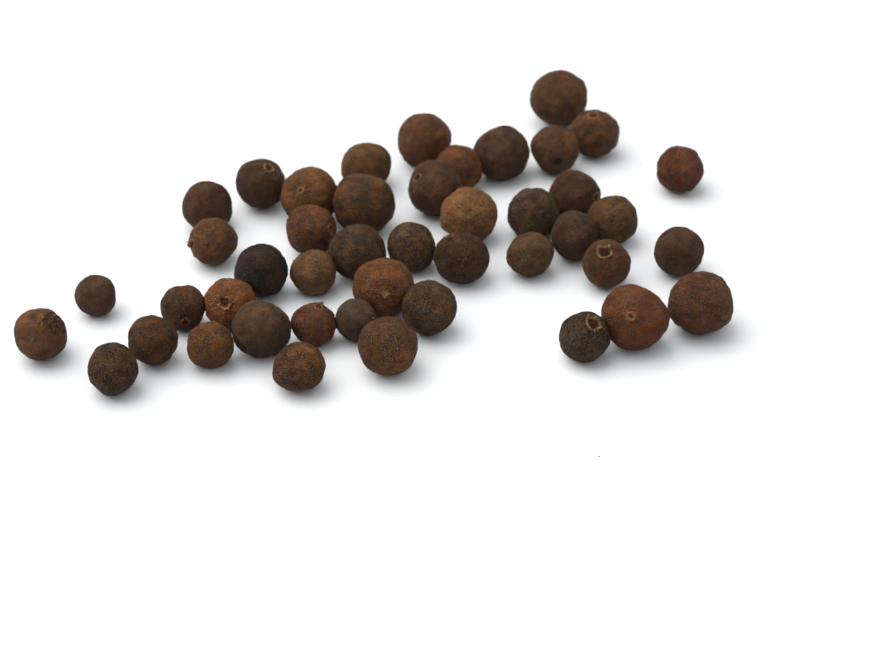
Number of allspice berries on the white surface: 45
